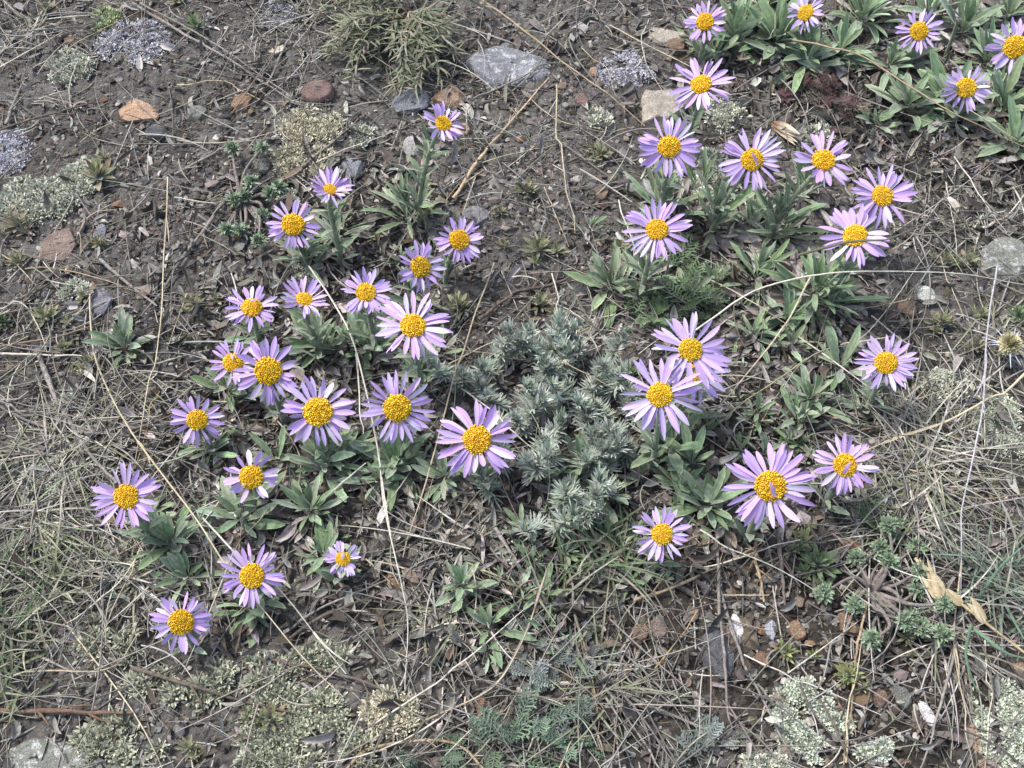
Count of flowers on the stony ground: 39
